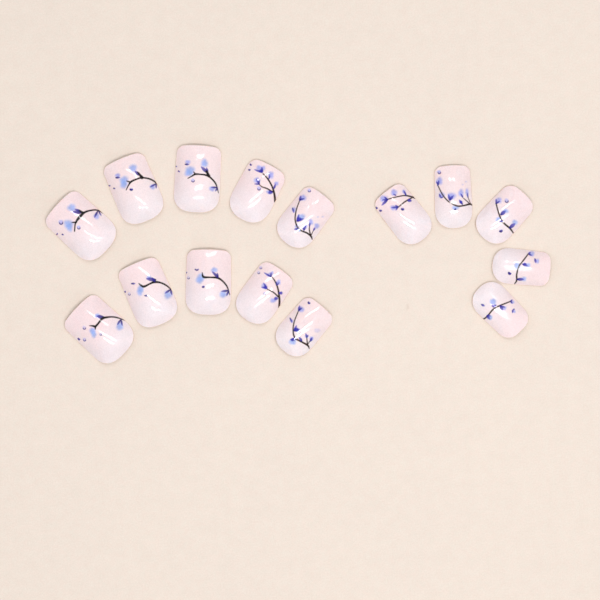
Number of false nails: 15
